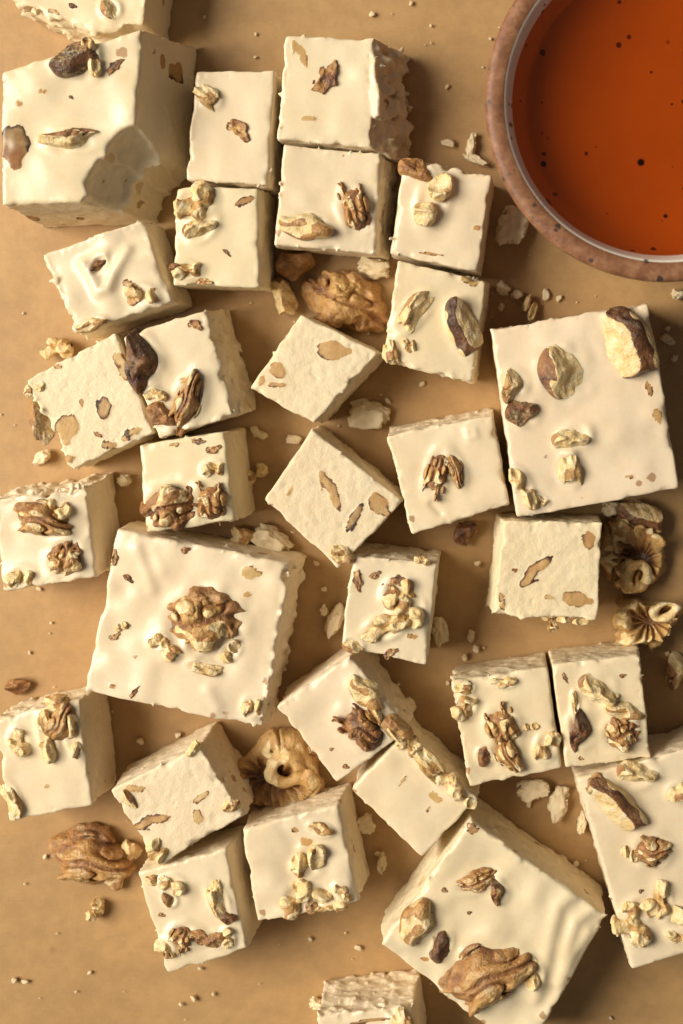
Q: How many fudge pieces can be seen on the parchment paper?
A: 31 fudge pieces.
